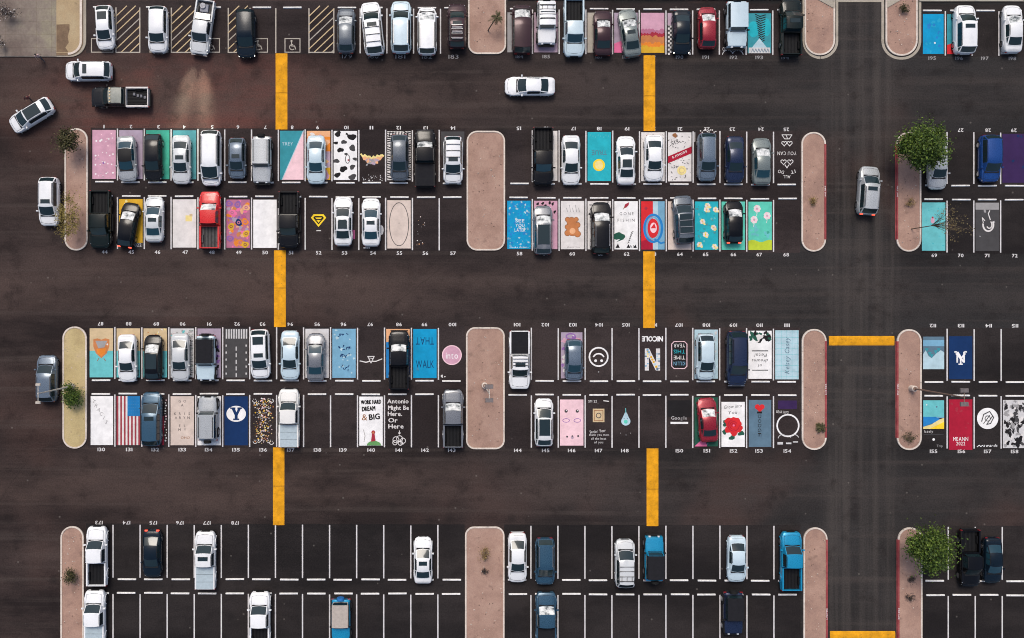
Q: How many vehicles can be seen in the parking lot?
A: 92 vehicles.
